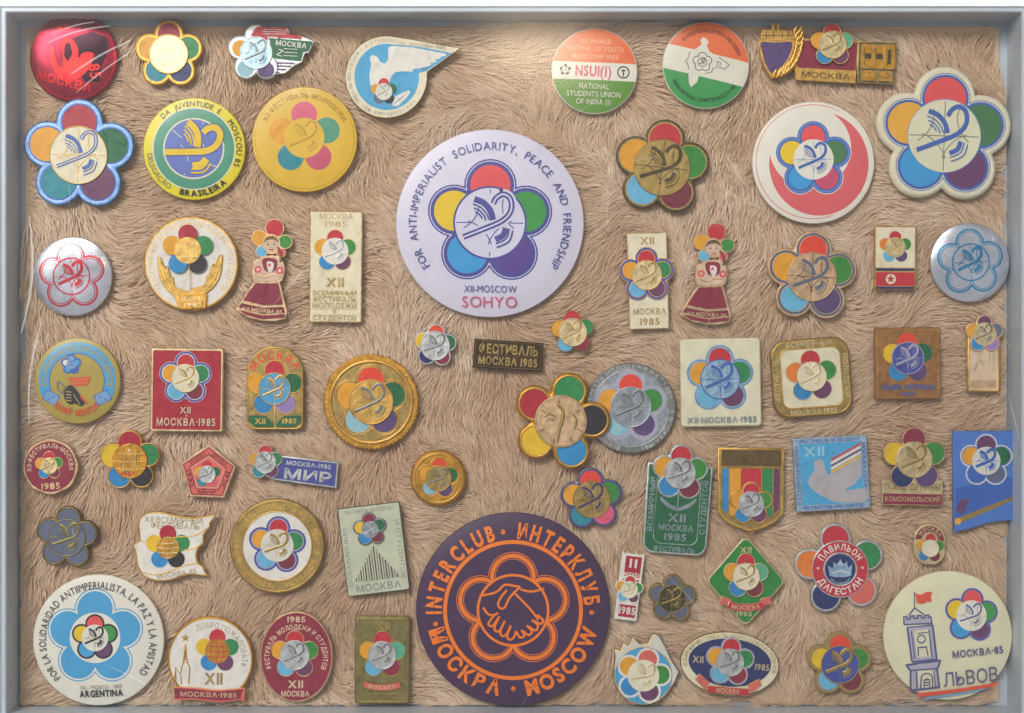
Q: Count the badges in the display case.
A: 65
